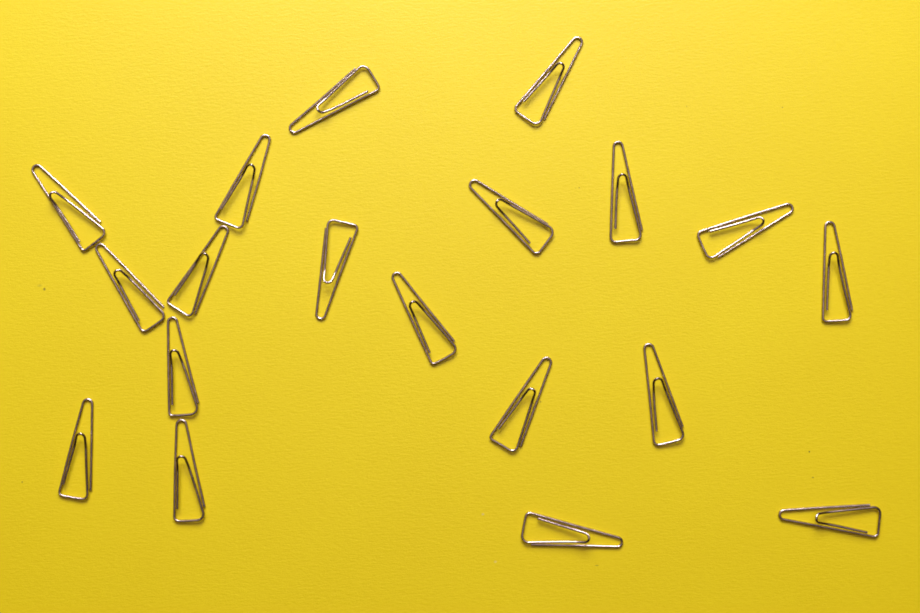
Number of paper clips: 19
